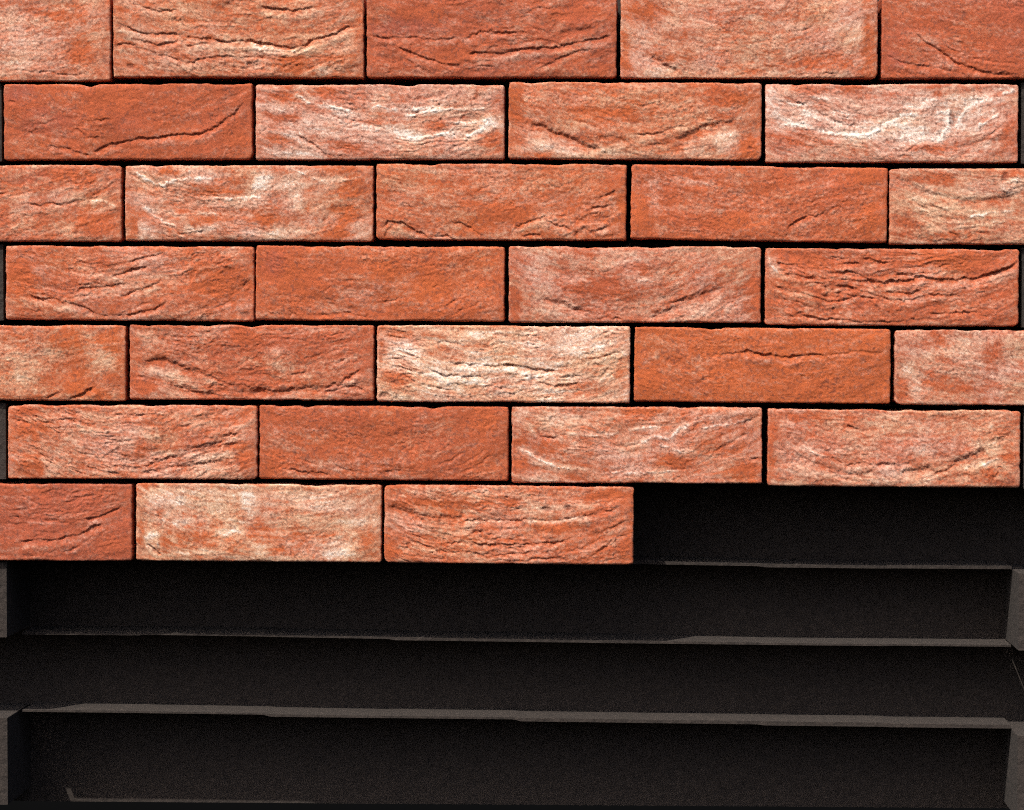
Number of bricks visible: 30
